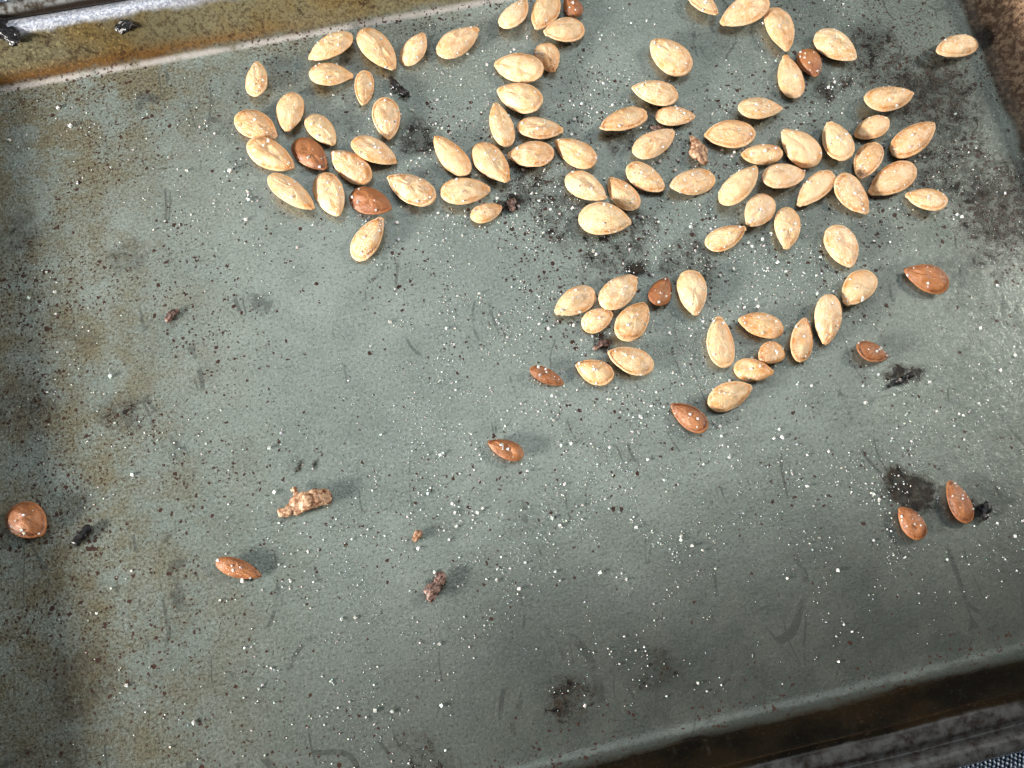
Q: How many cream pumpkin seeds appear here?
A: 82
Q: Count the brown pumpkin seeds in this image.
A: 14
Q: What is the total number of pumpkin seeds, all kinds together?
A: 96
